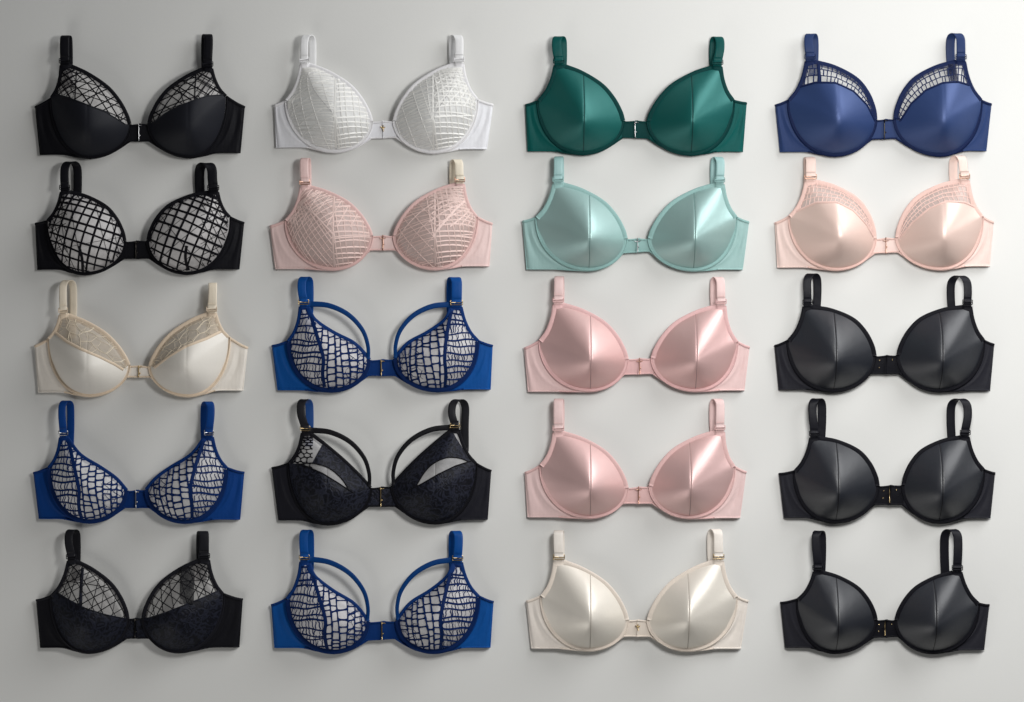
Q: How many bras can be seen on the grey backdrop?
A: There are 20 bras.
